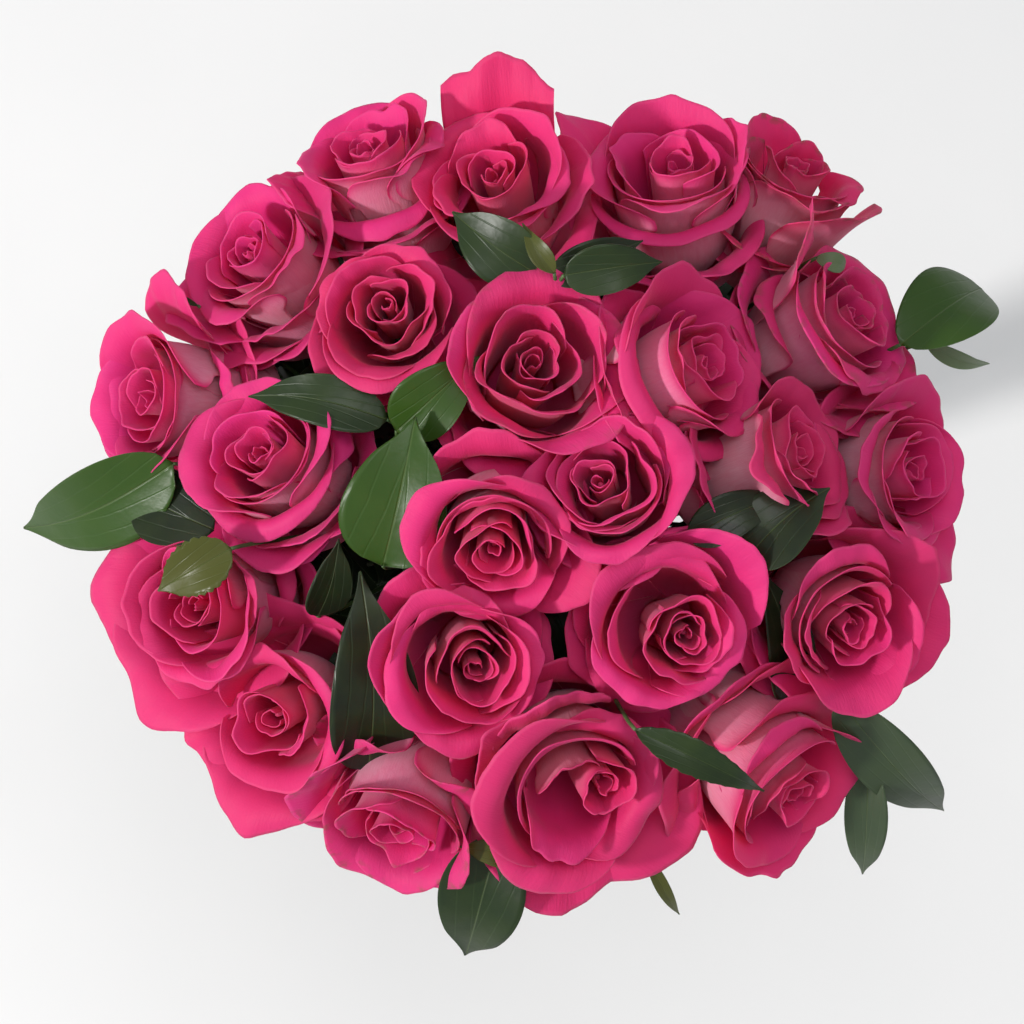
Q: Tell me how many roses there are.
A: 23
